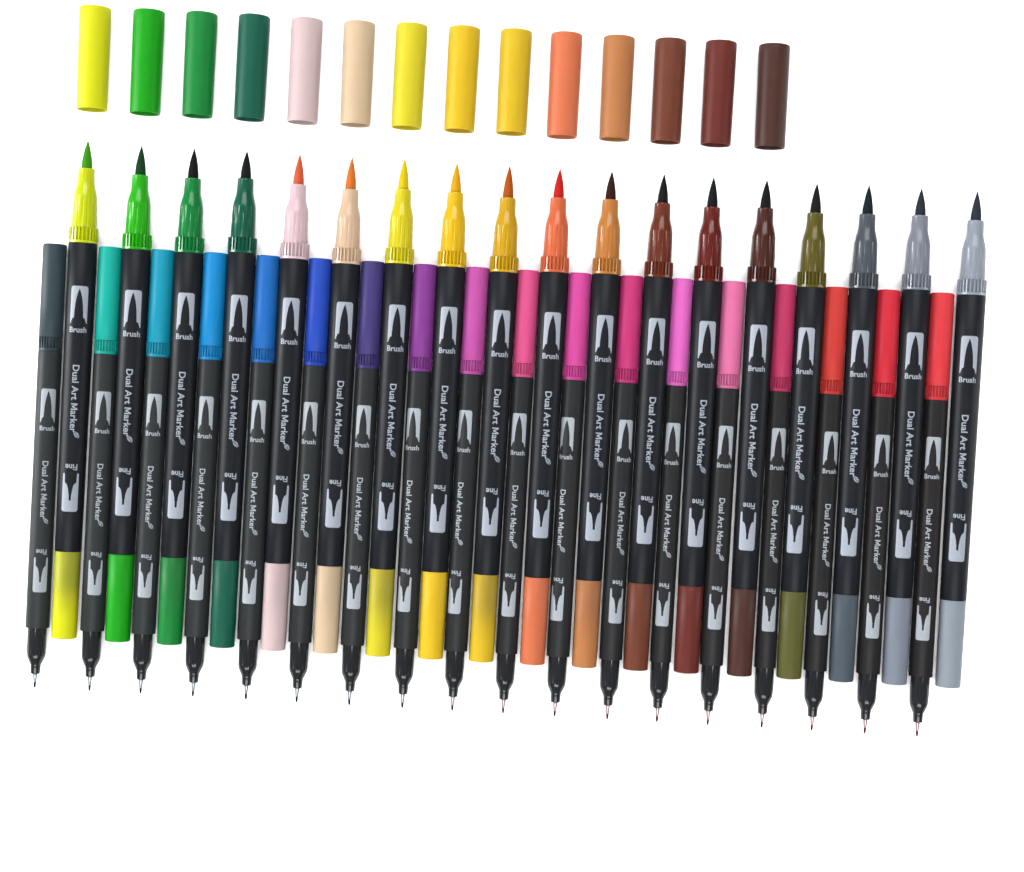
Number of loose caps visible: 14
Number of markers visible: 36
